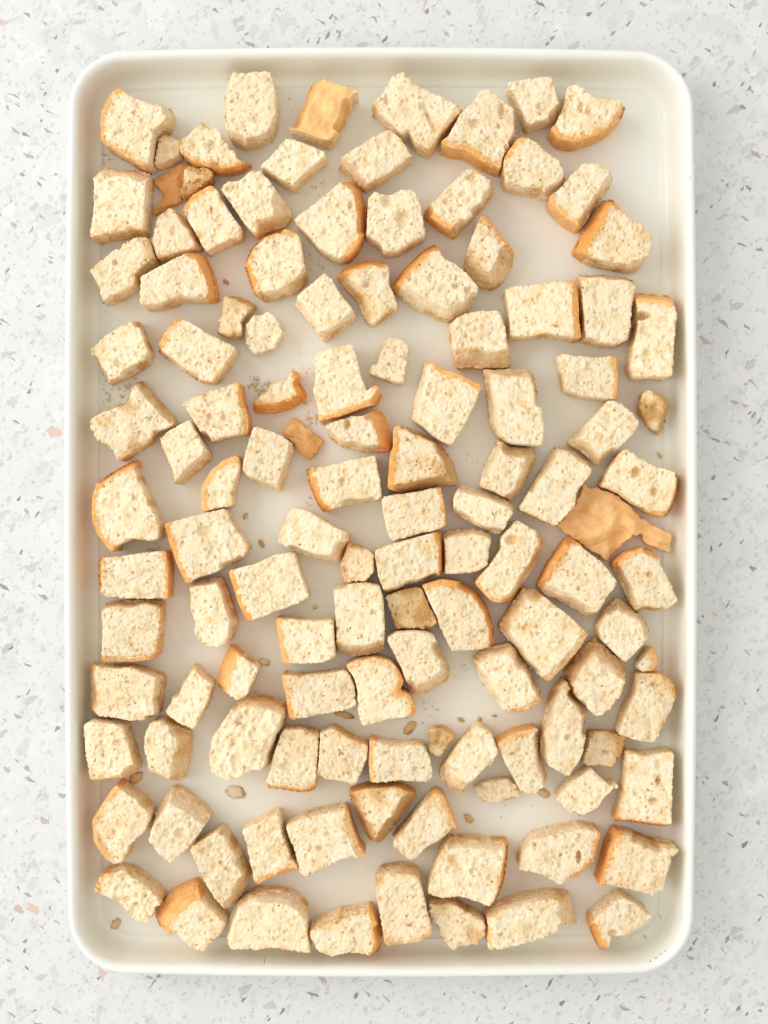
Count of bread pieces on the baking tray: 122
